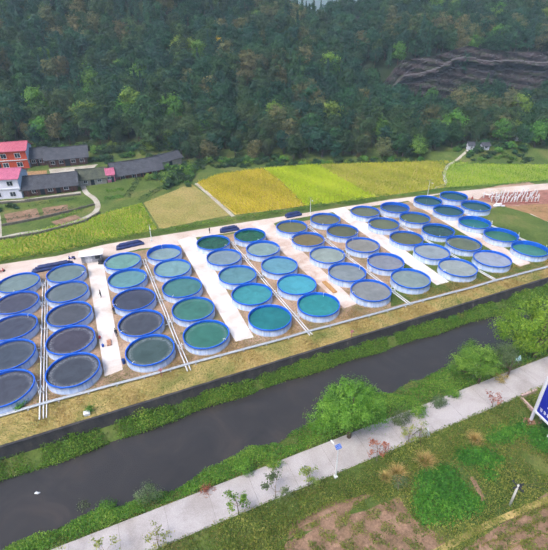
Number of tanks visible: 57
